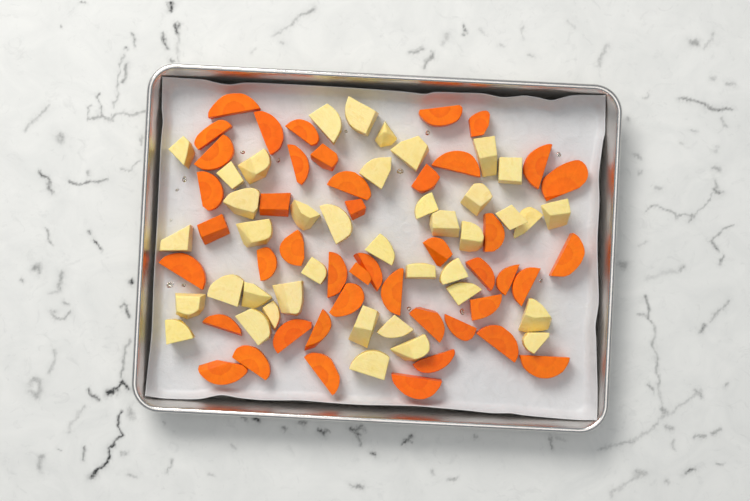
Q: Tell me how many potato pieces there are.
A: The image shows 40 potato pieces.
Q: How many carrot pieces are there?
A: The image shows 45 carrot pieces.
